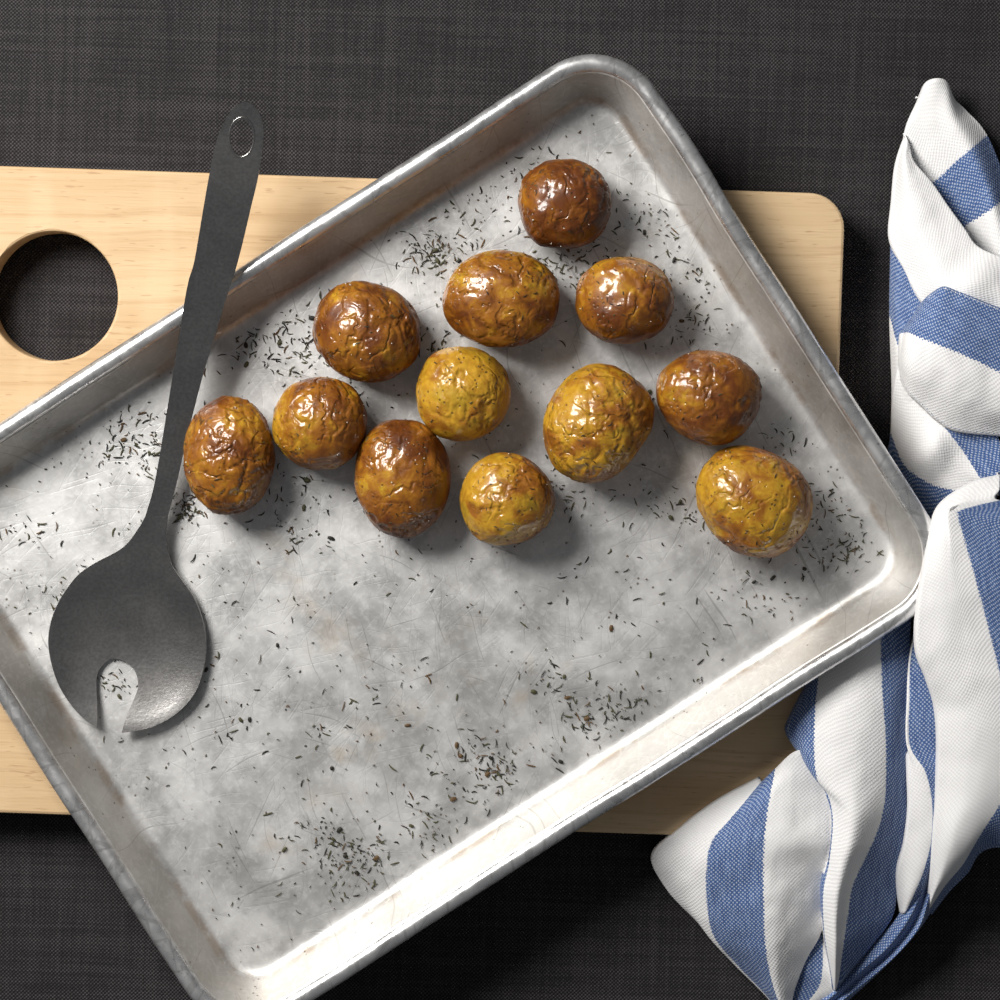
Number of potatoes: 12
